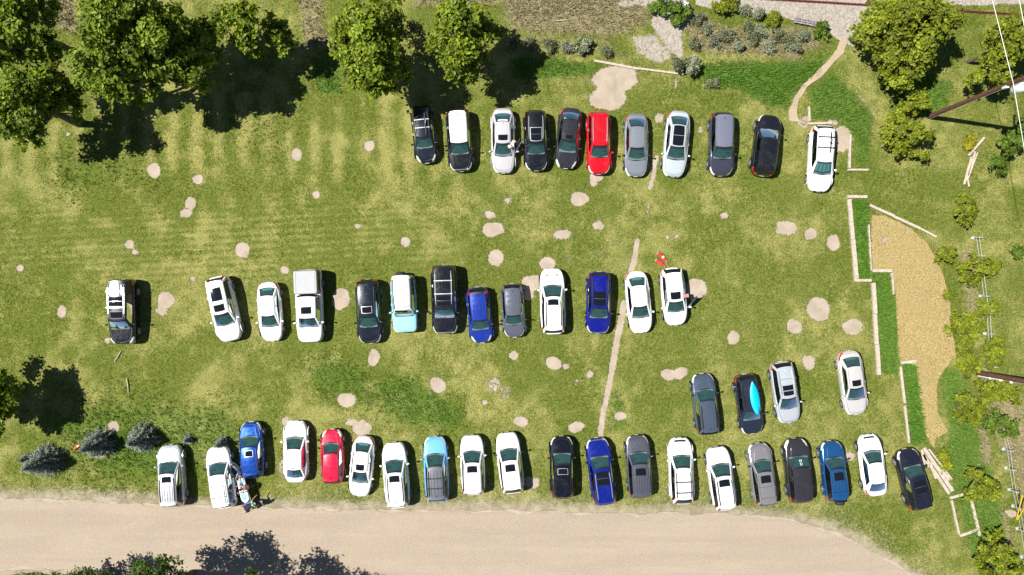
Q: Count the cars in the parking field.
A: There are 48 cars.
